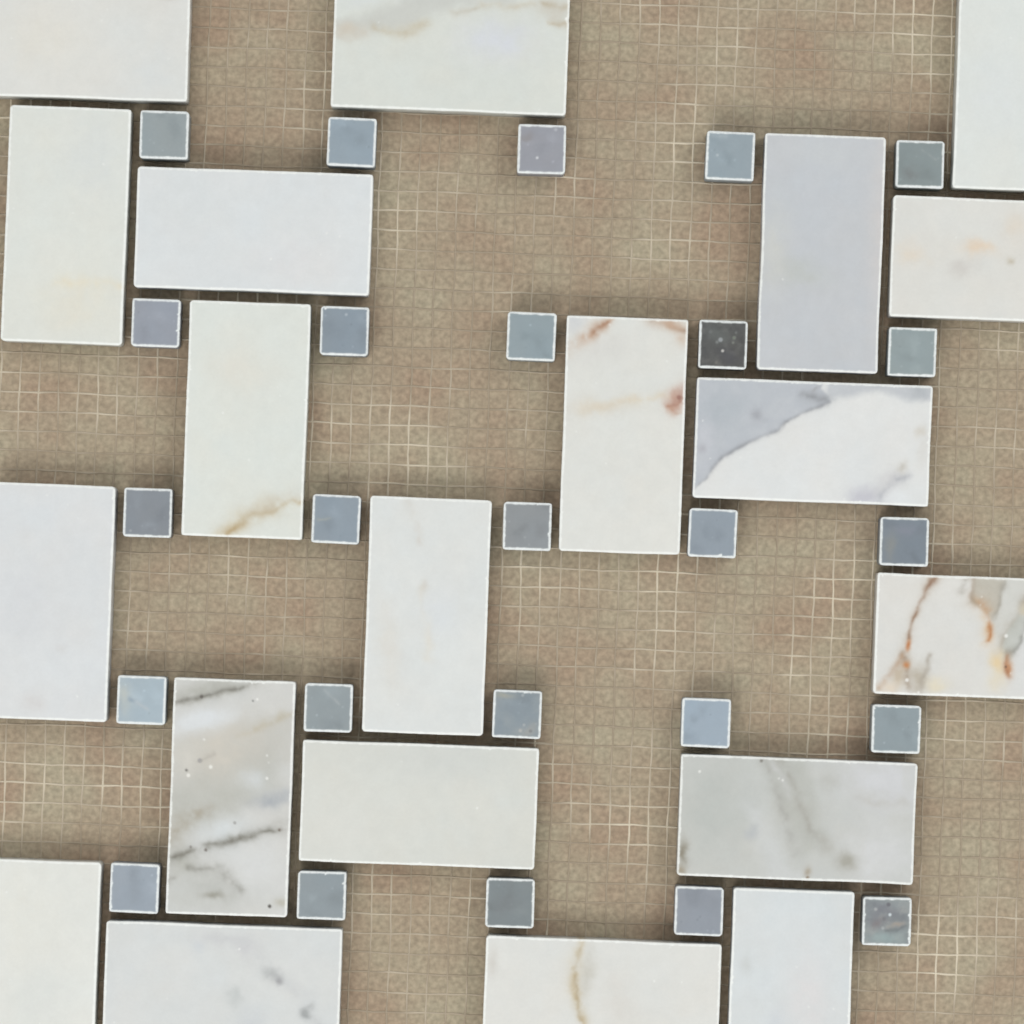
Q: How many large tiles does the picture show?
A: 20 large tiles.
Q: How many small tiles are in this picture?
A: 25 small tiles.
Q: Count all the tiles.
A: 45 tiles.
